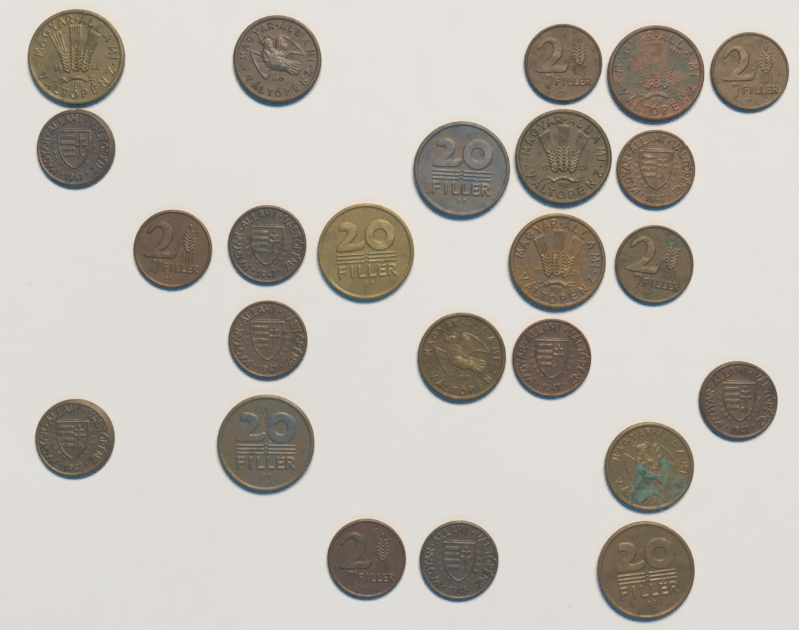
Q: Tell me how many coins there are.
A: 24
